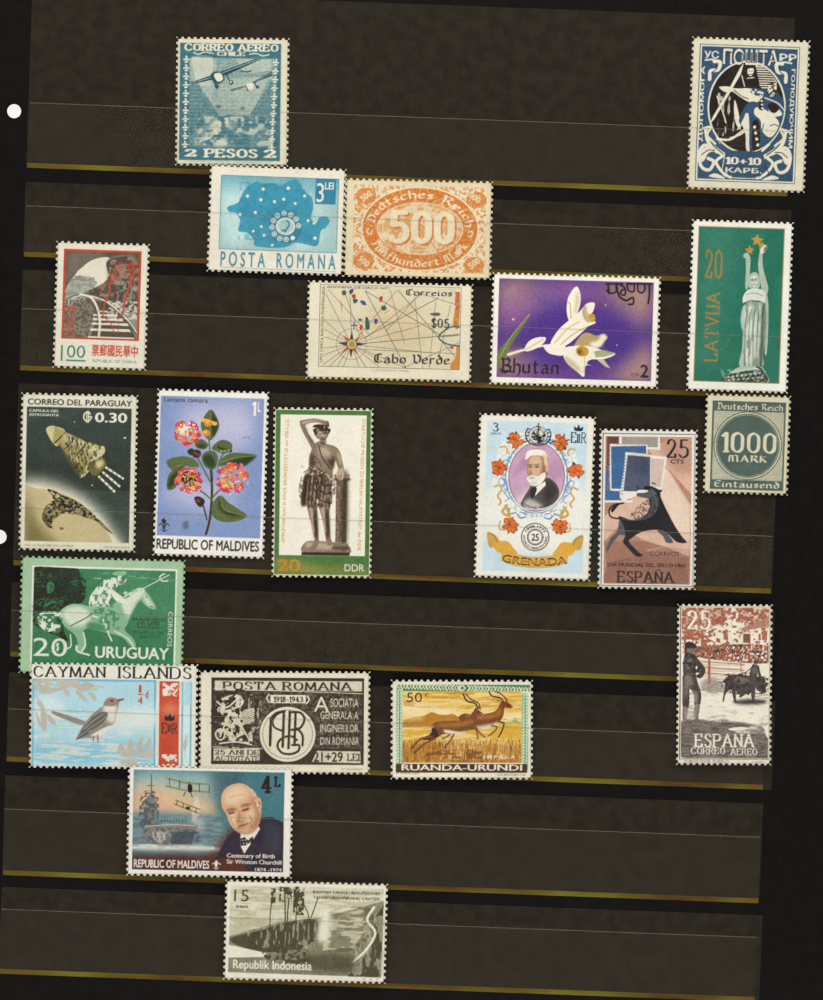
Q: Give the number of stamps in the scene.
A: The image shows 21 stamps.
